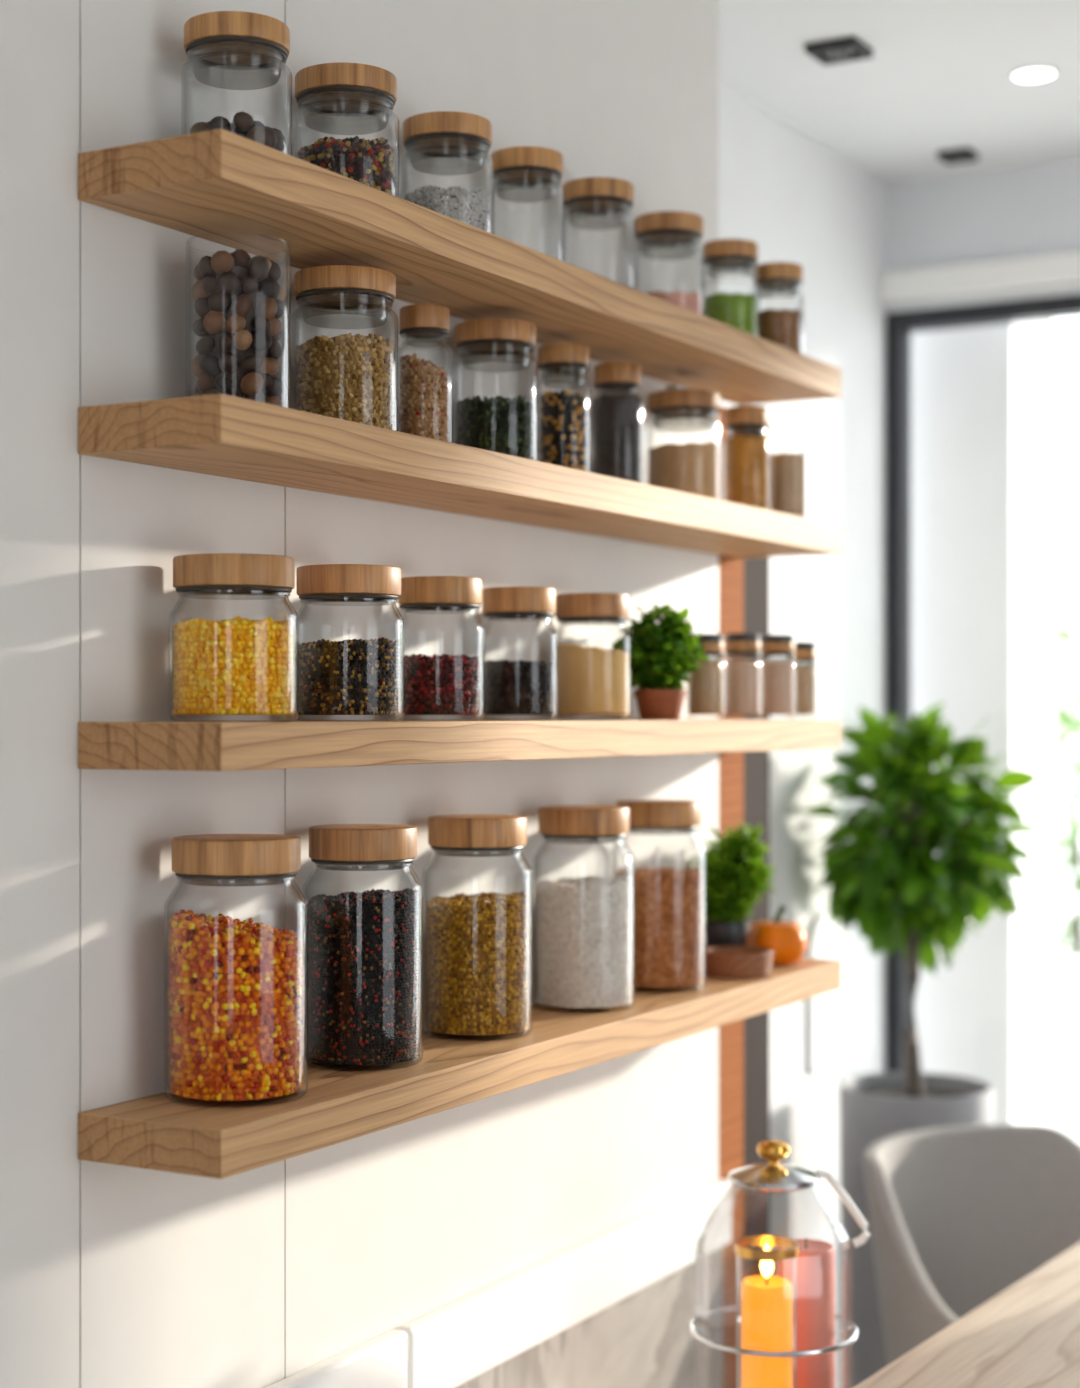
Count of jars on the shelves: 31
